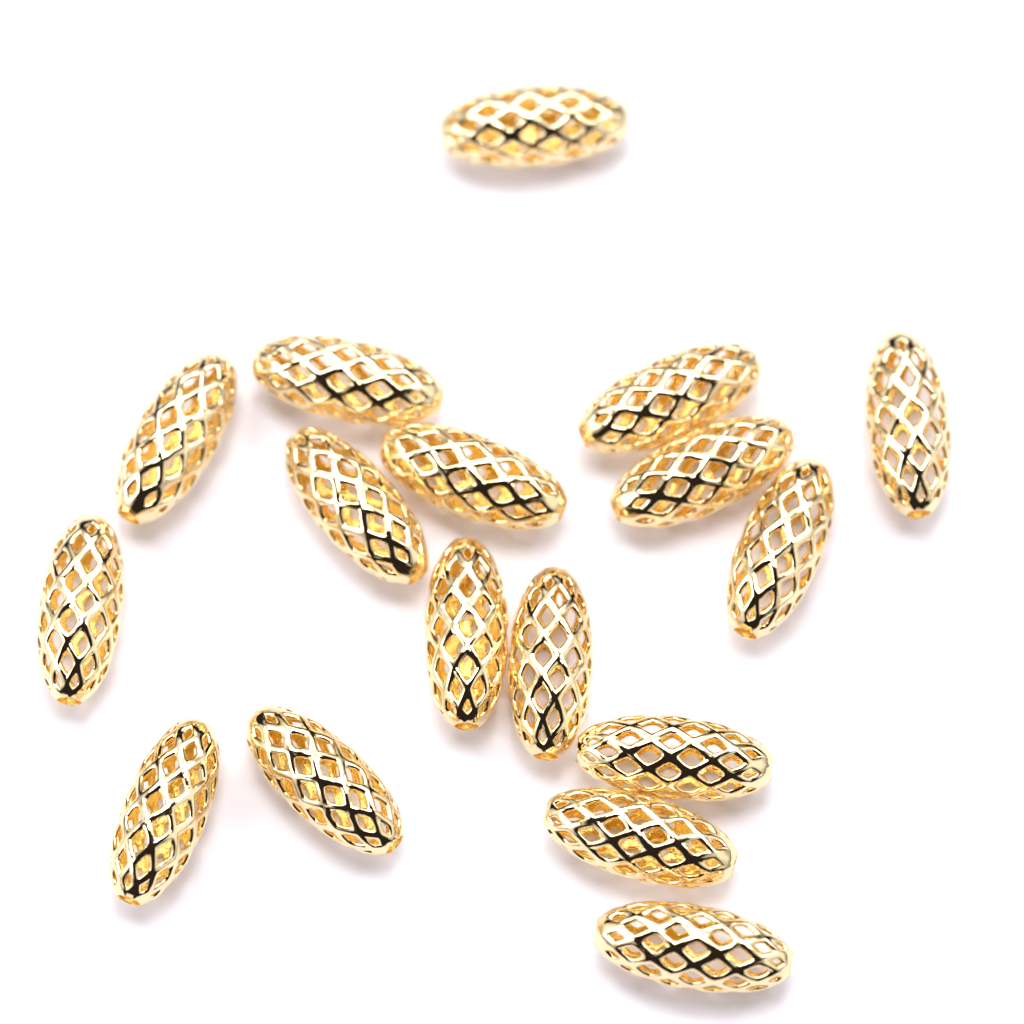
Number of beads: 17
